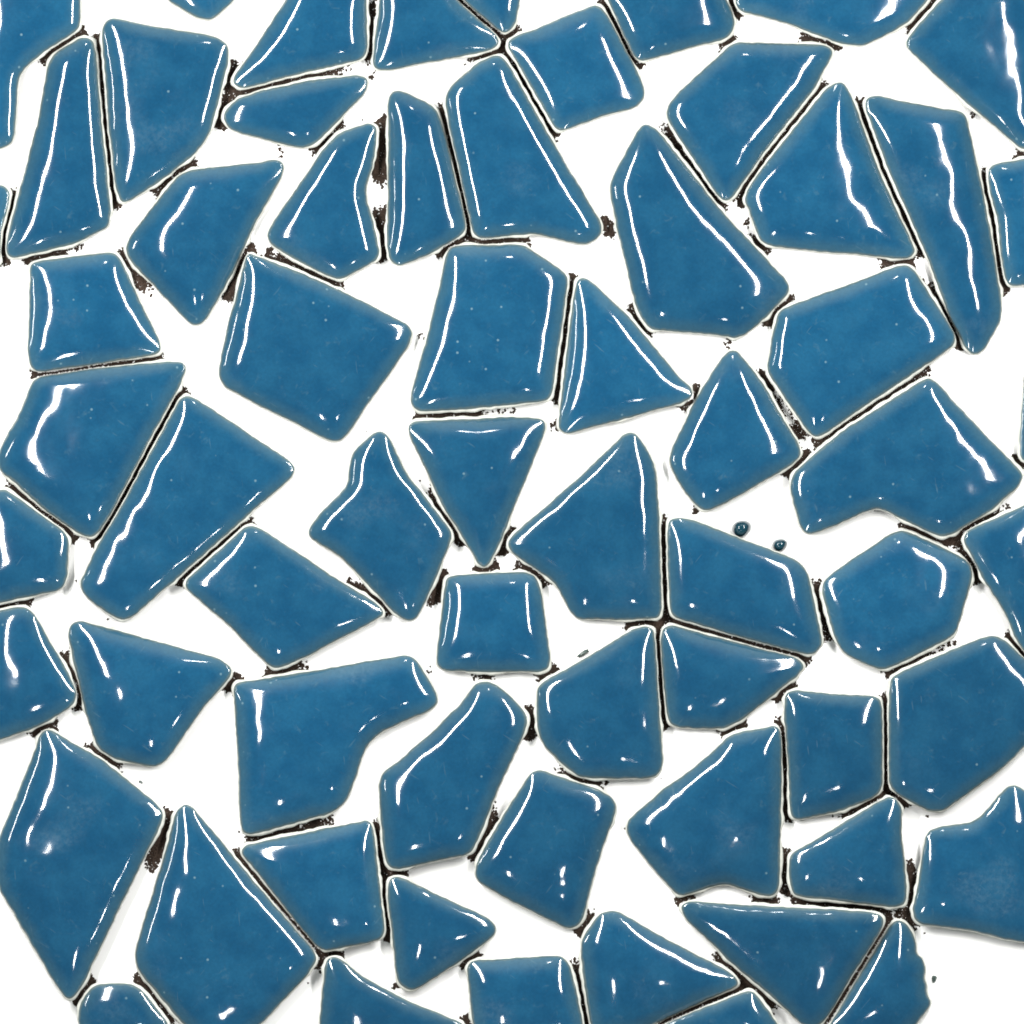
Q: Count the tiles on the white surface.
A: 64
